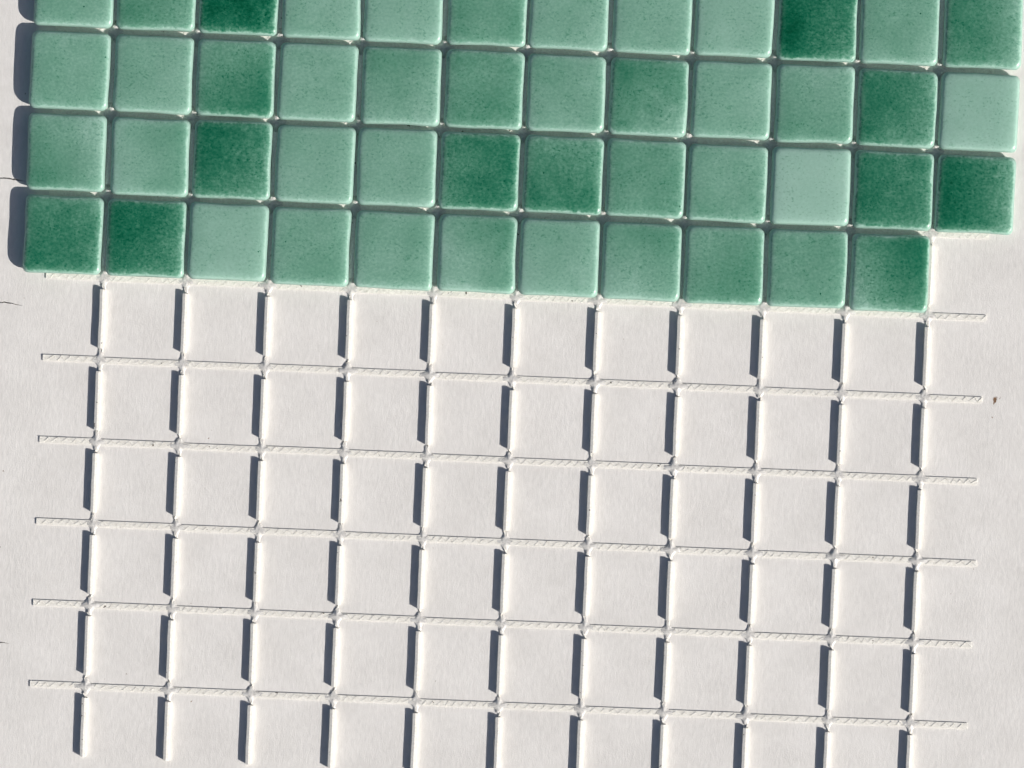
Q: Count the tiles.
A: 47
